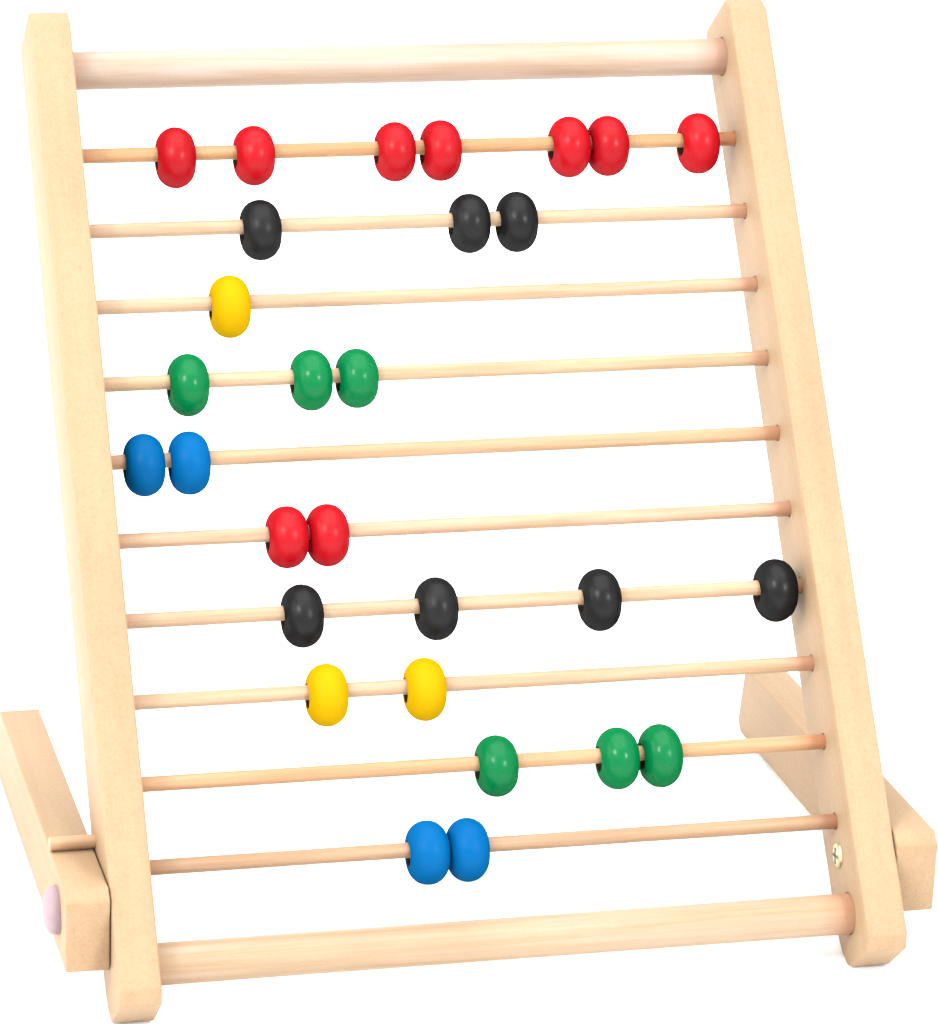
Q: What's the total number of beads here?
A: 29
